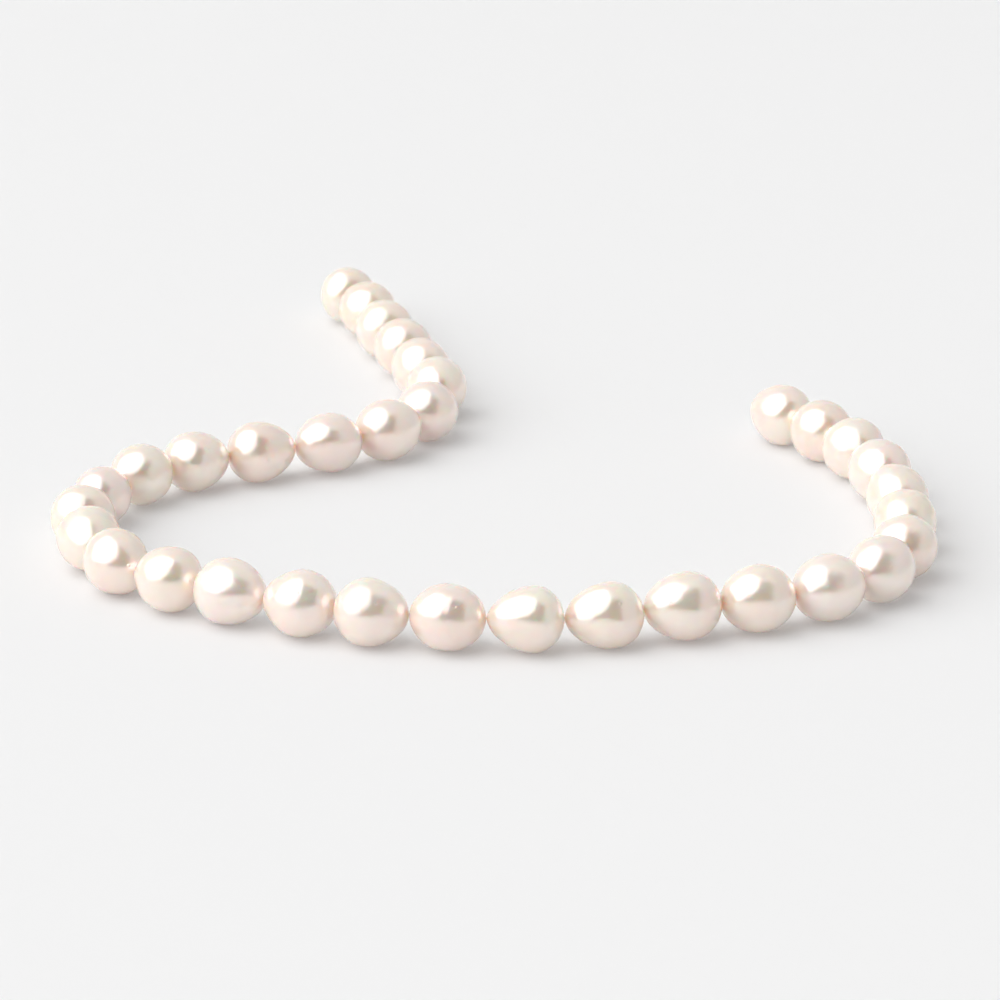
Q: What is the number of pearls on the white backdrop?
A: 34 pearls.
